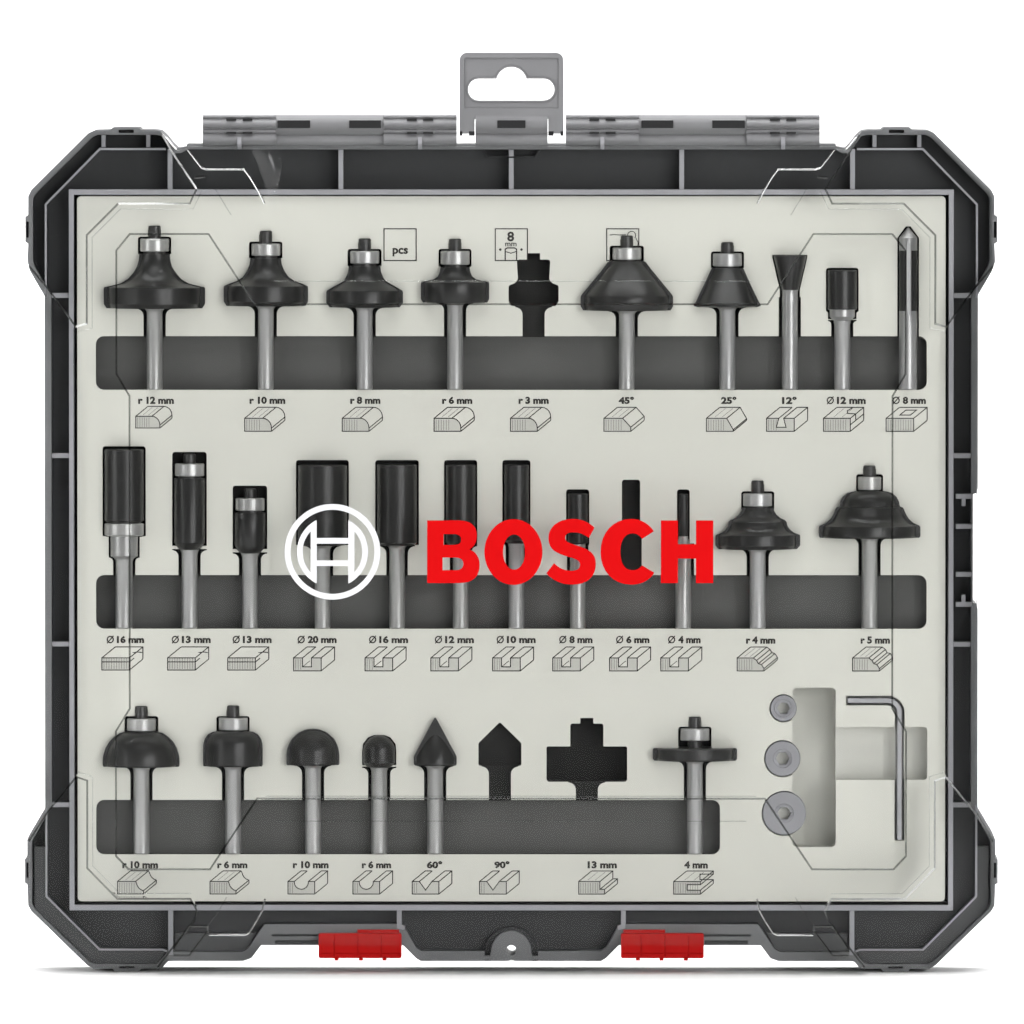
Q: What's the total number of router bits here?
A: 26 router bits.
